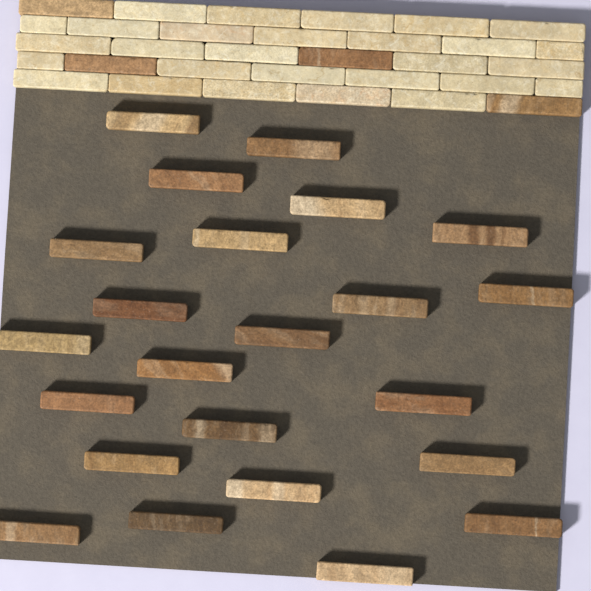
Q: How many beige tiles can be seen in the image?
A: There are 28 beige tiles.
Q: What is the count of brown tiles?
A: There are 27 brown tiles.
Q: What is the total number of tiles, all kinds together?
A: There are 55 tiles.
